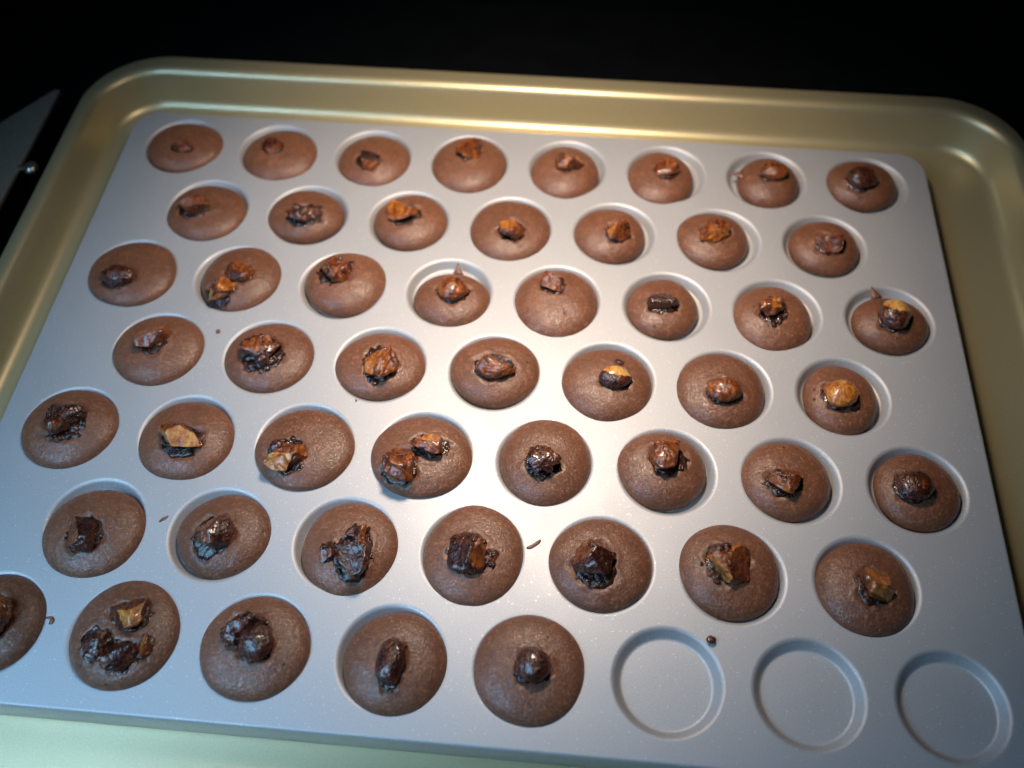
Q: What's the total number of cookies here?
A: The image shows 50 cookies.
